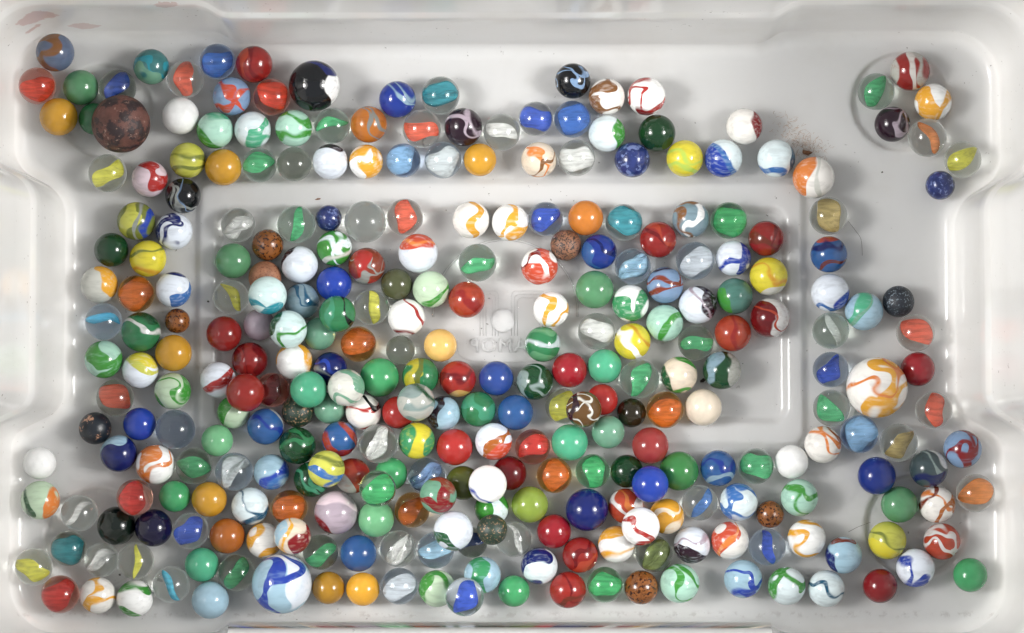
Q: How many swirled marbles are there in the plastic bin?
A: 138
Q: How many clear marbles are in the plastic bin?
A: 85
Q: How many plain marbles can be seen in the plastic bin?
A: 64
